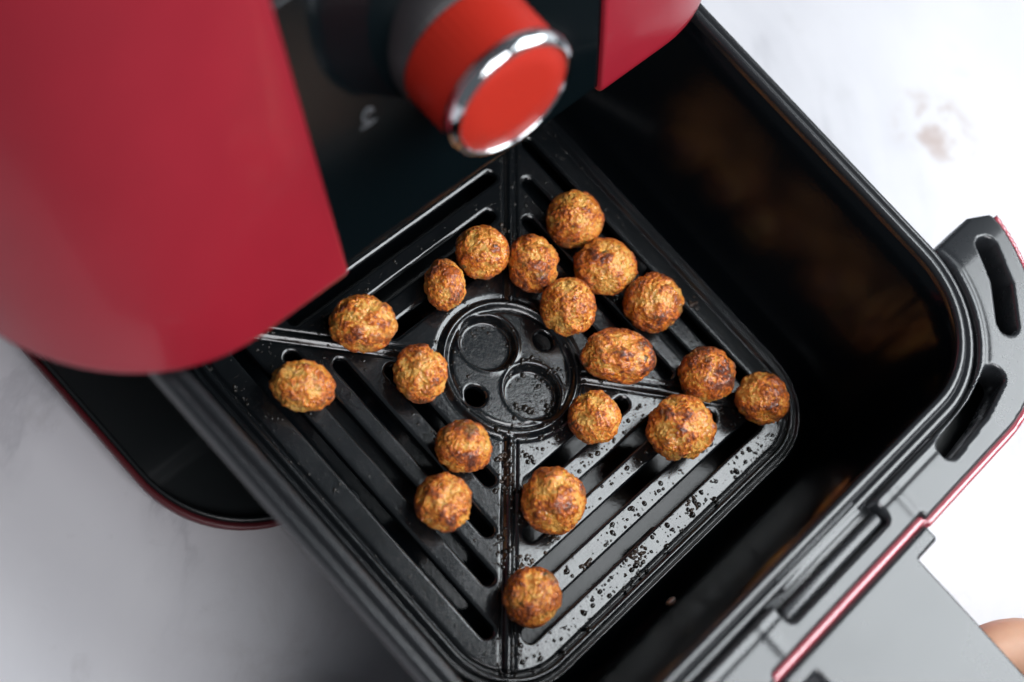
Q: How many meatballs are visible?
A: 19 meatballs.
